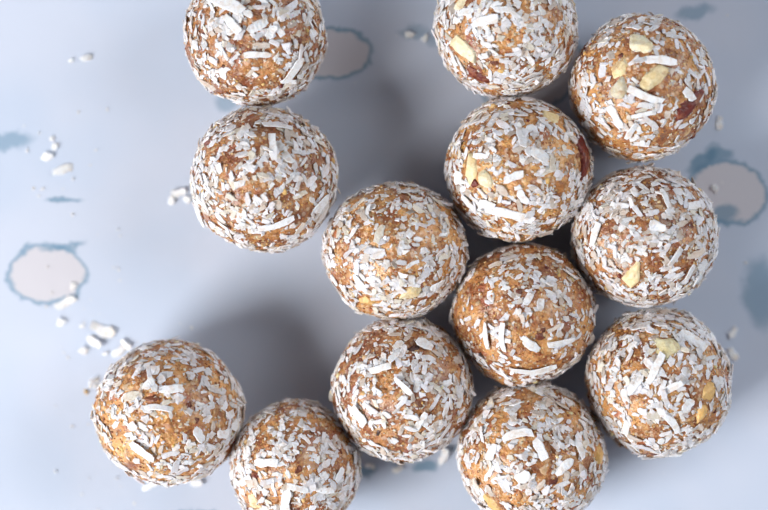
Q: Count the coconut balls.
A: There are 13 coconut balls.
